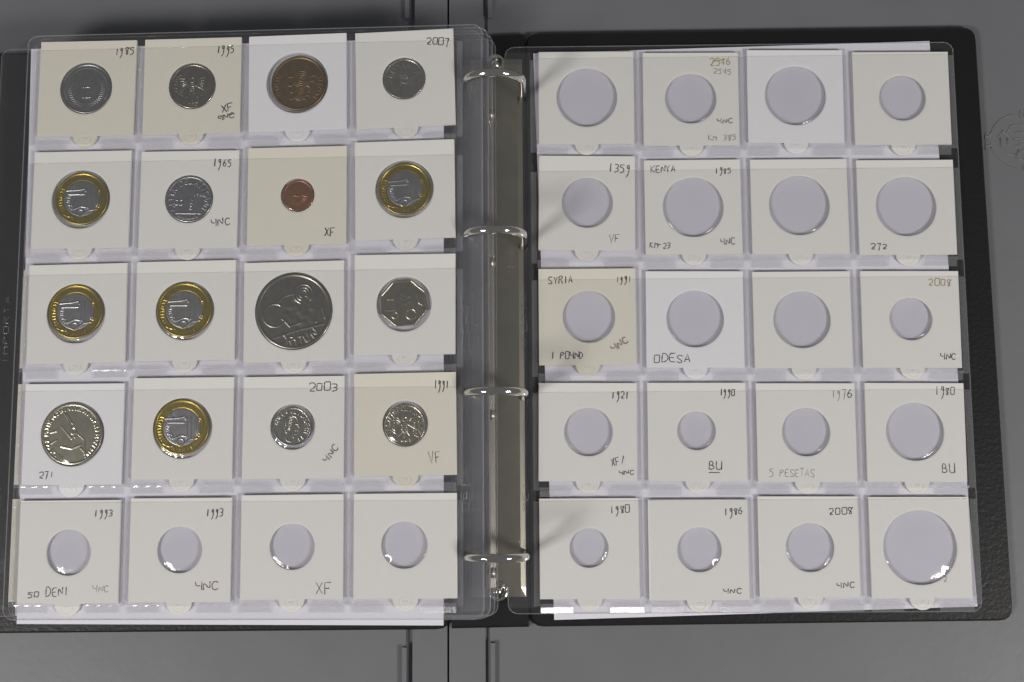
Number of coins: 16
